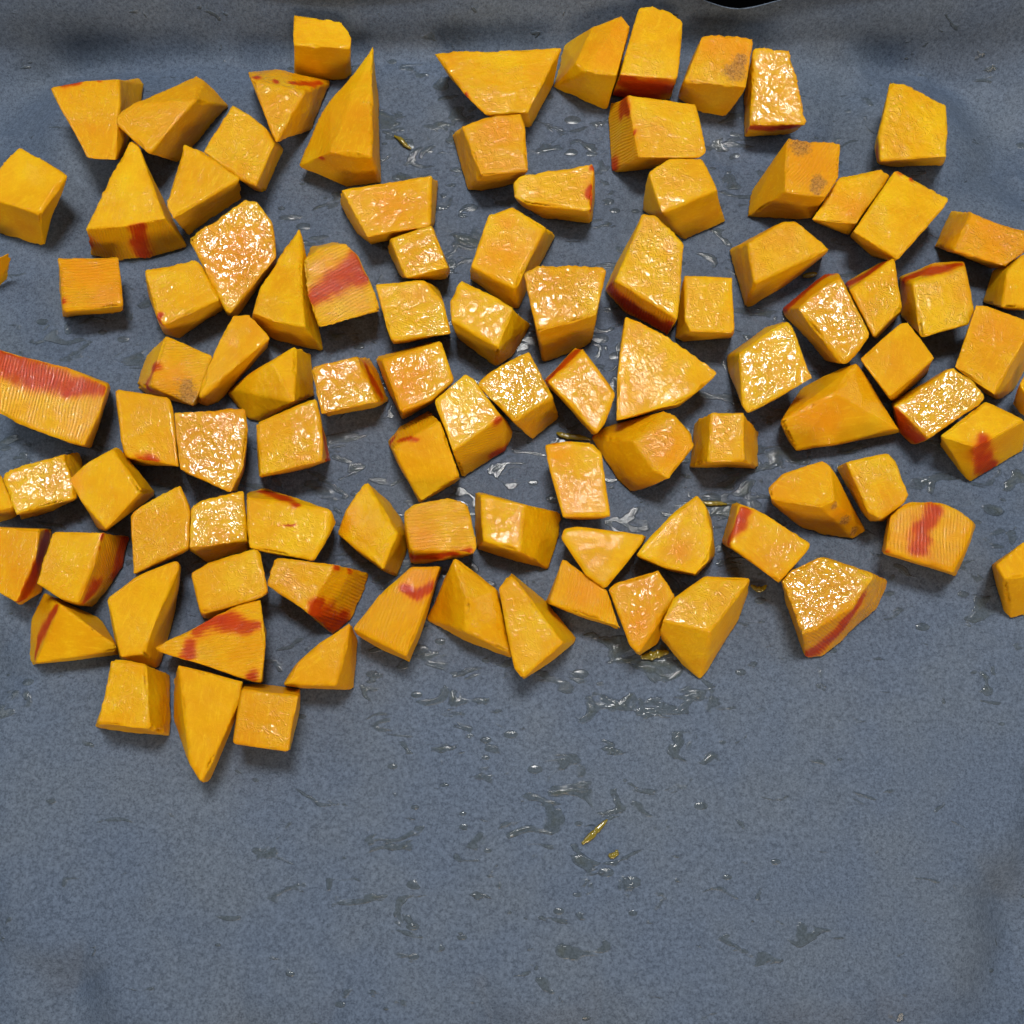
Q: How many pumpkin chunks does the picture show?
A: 100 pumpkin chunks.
